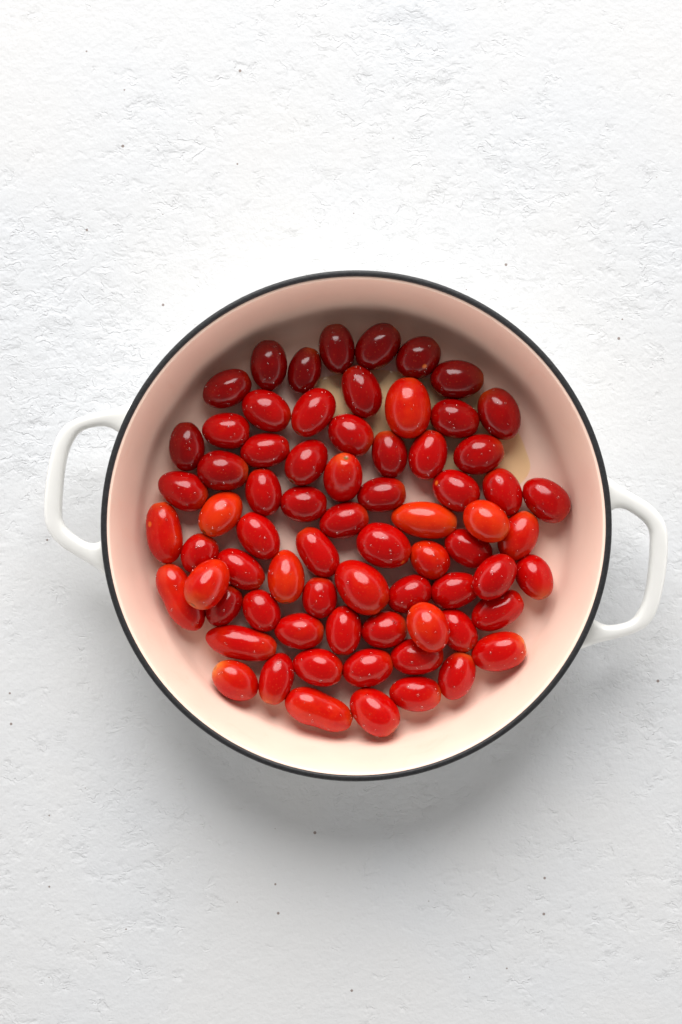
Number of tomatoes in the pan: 71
